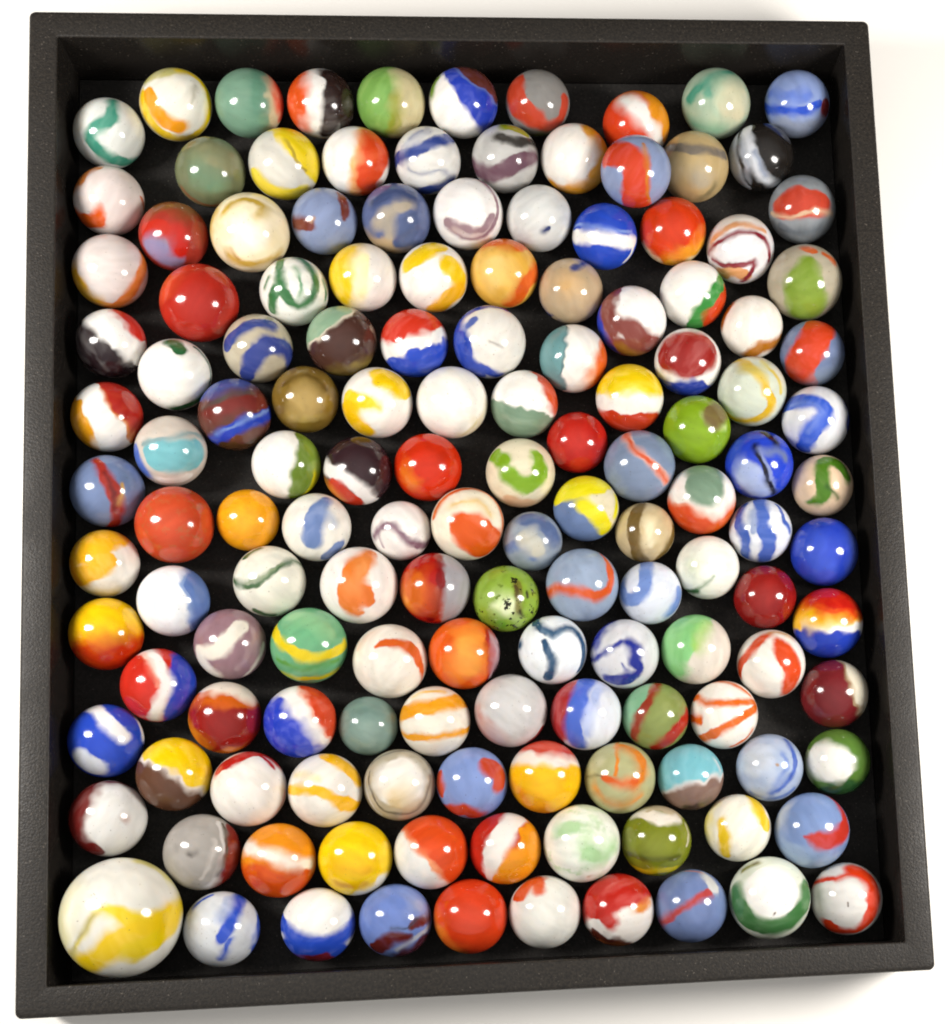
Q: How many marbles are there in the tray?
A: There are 142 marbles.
